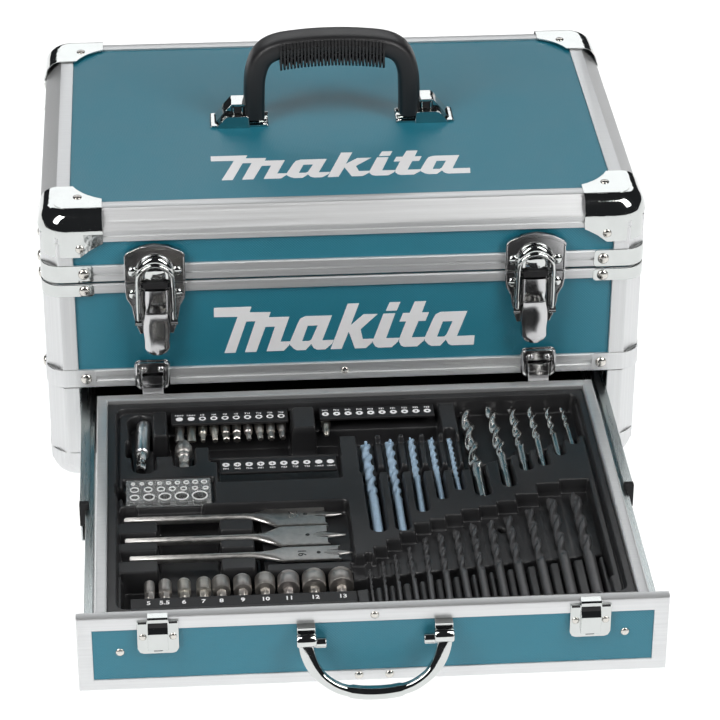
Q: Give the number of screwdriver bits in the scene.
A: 11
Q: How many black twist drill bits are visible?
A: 13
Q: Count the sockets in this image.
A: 10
